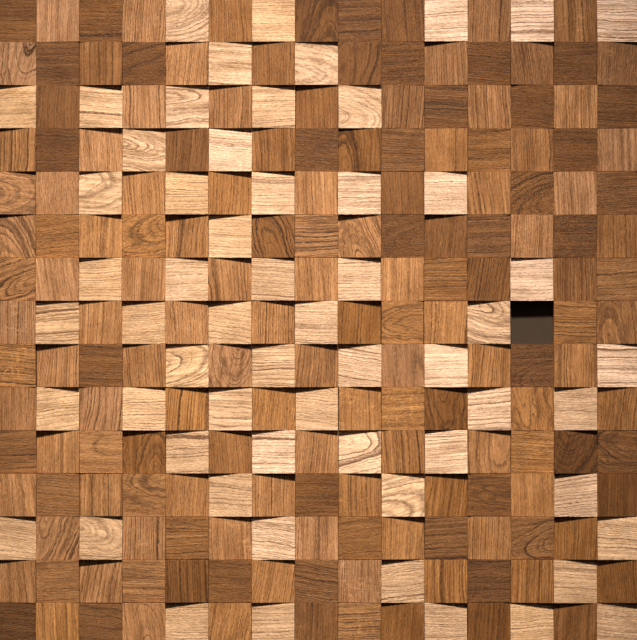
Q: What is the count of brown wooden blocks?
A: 165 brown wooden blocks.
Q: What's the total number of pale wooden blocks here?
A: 59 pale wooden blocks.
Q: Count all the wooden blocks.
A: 224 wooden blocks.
